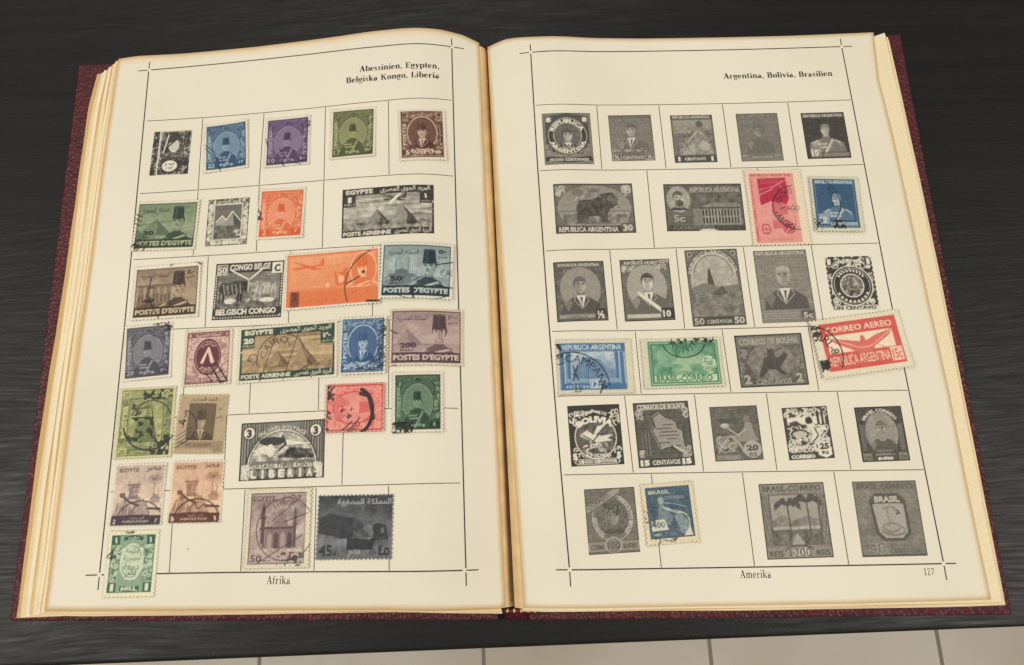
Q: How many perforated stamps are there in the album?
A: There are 29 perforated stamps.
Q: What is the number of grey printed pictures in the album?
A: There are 26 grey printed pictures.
